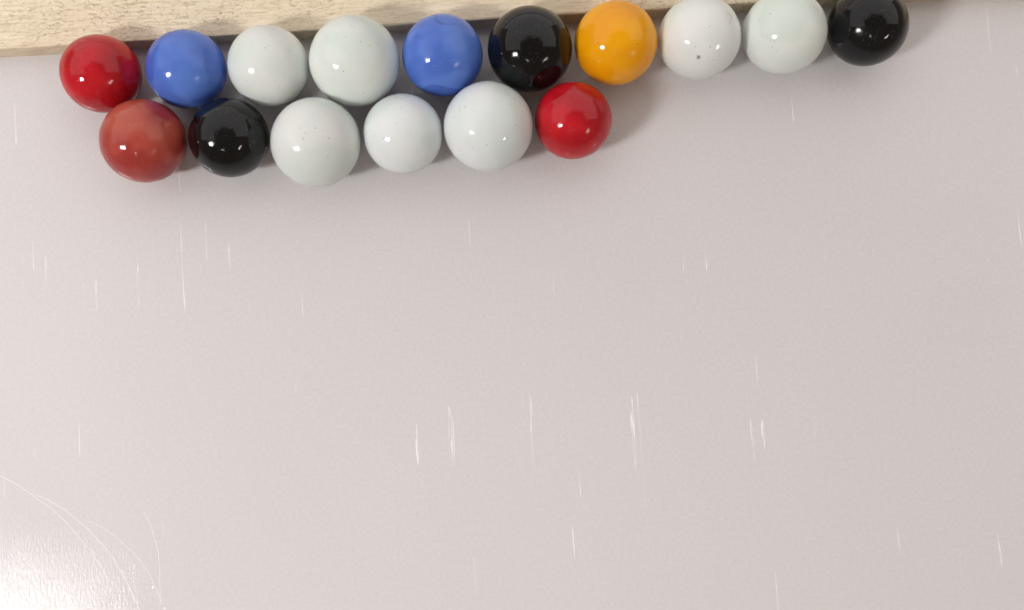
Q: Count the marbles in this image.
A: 16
